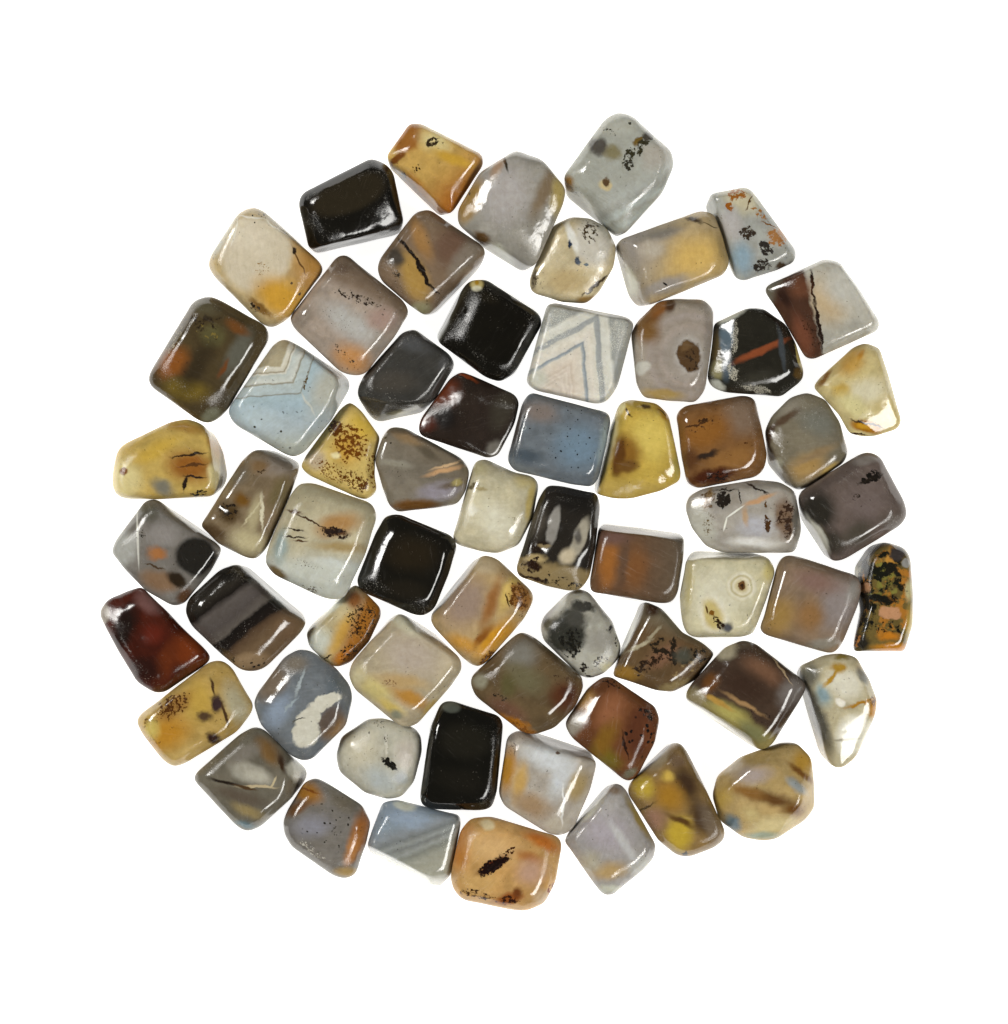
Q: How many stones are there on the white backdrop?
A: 62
